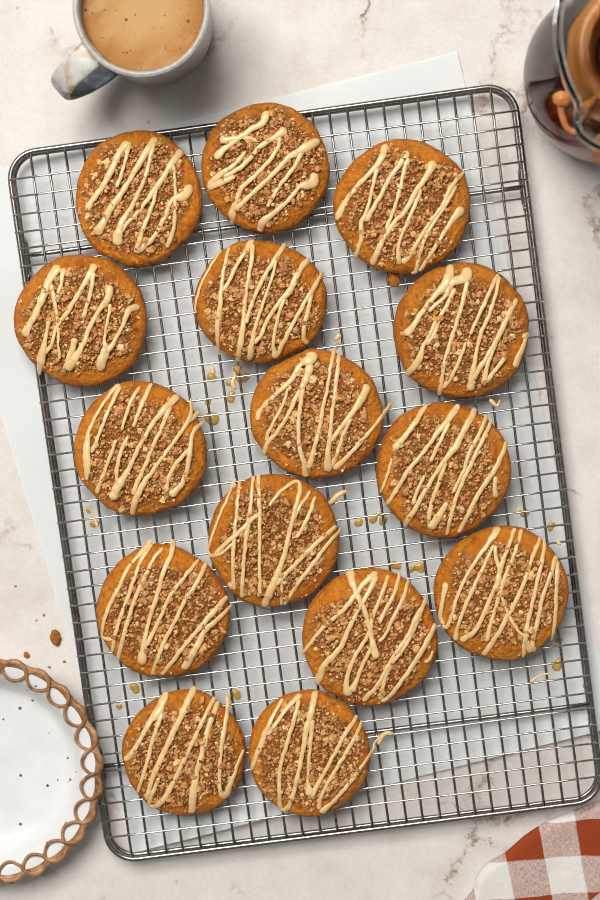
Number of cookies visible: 15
